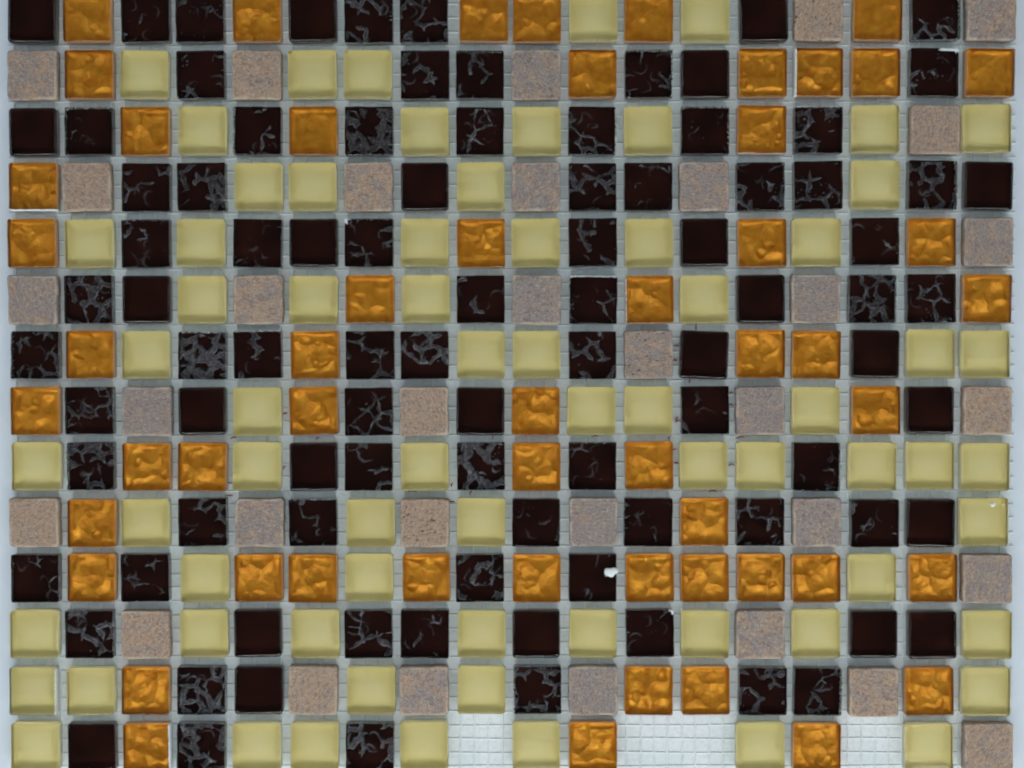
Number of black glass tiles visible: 92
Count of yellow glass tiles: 69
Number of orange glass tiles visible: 54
